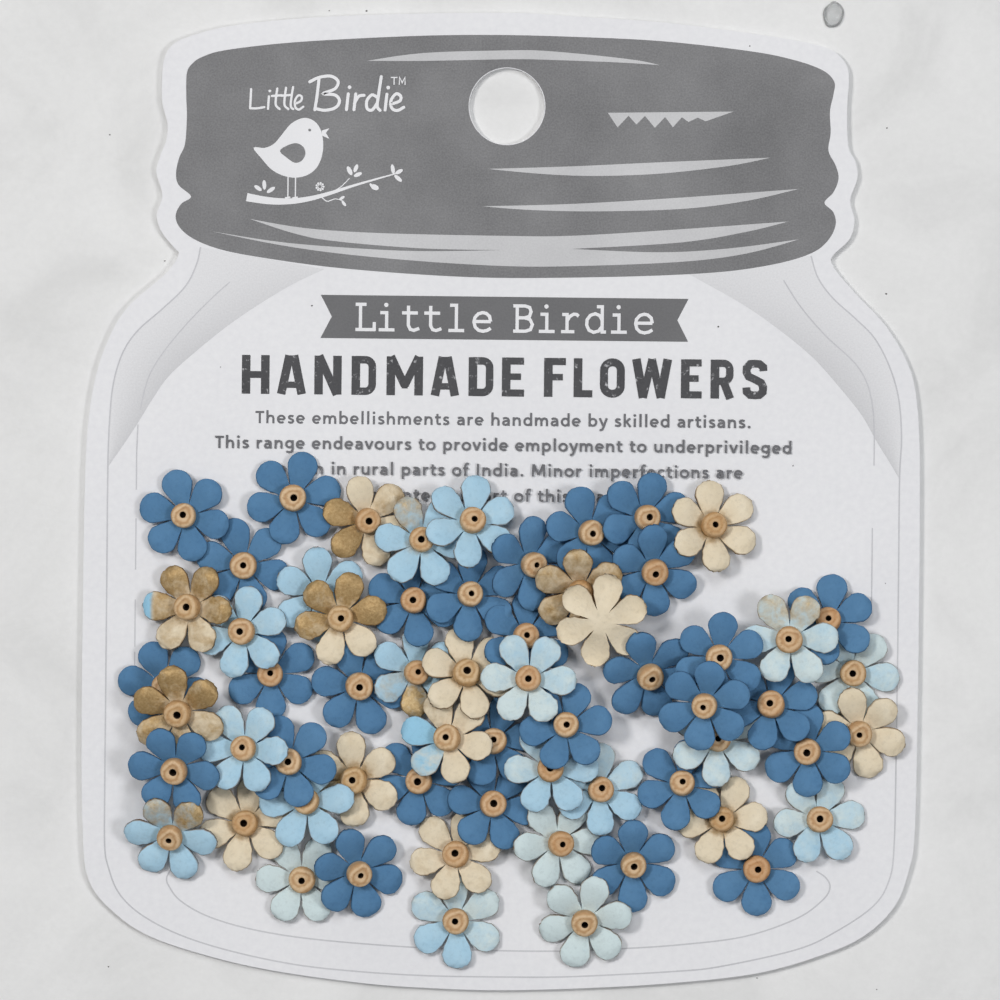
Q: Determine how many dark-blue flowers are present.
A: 29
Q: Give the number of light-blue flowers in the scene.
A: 19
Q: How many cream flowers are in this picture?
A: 14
